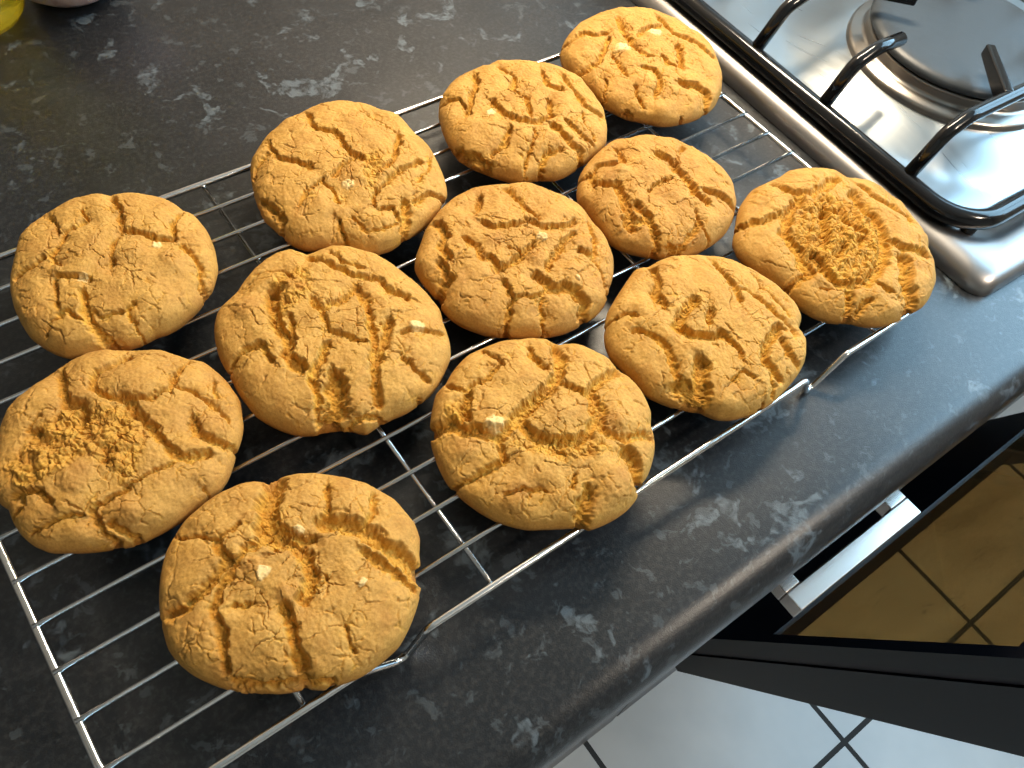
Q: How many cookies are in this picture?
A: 12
